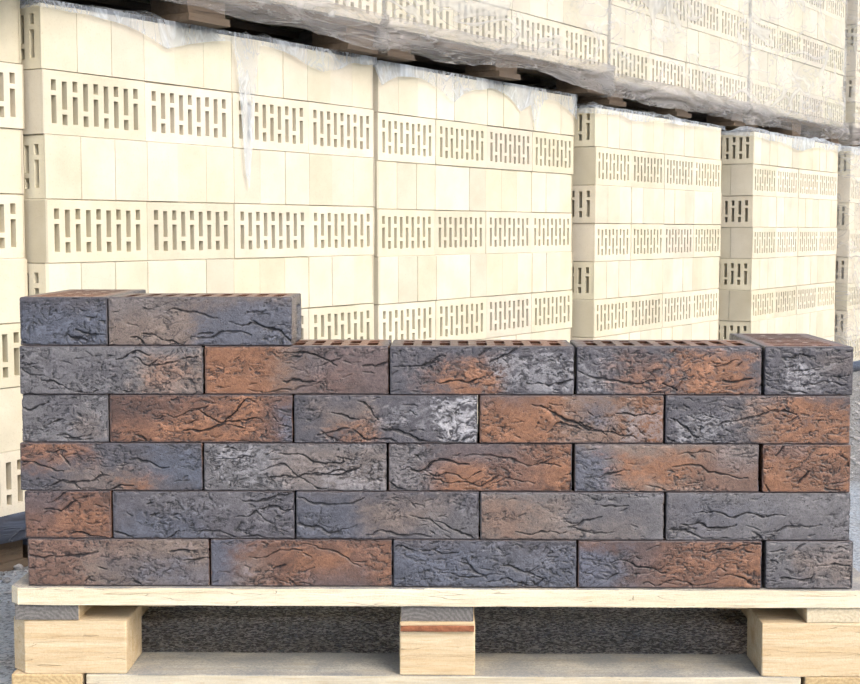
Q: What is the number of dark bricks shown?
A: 27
